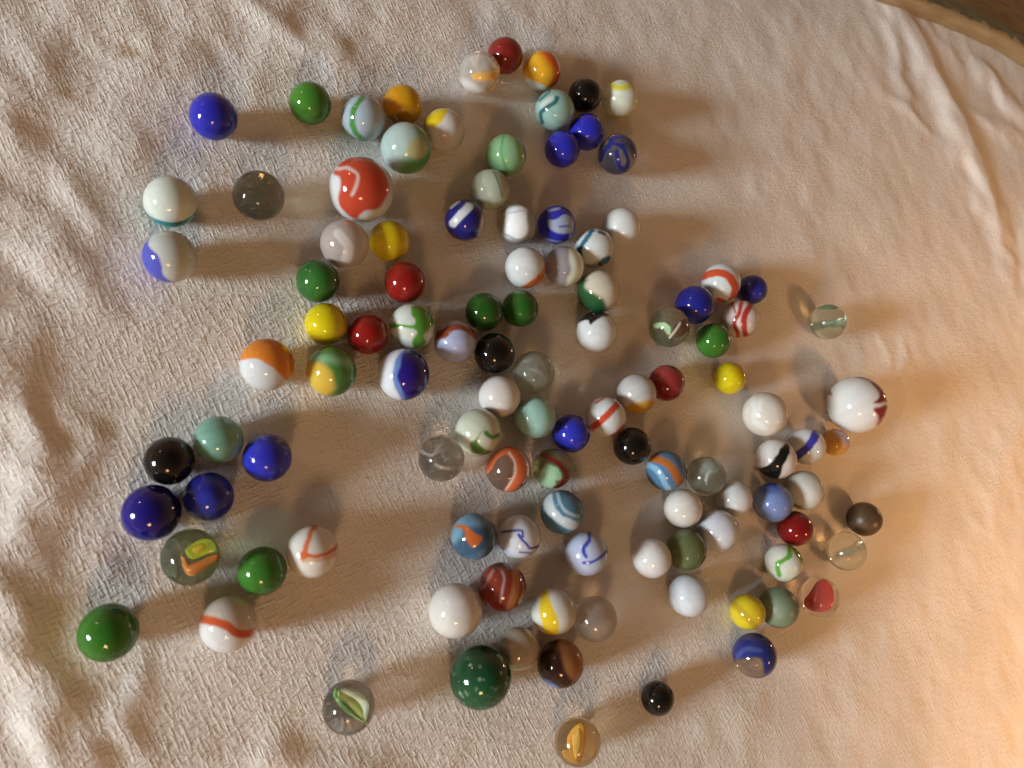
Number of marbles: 111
